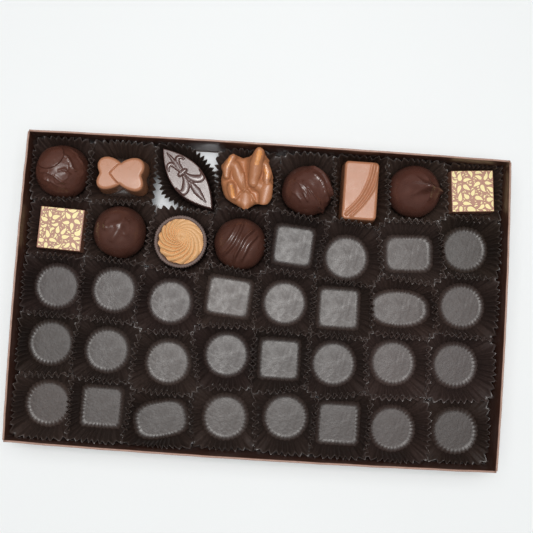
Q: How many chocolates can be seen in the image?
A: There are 12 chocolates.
